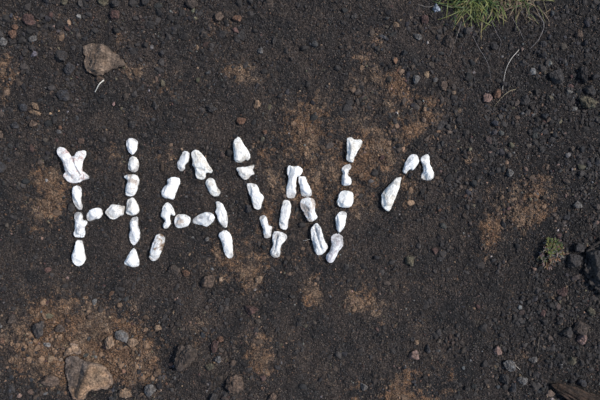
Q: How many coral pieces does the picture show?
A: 40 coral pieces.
